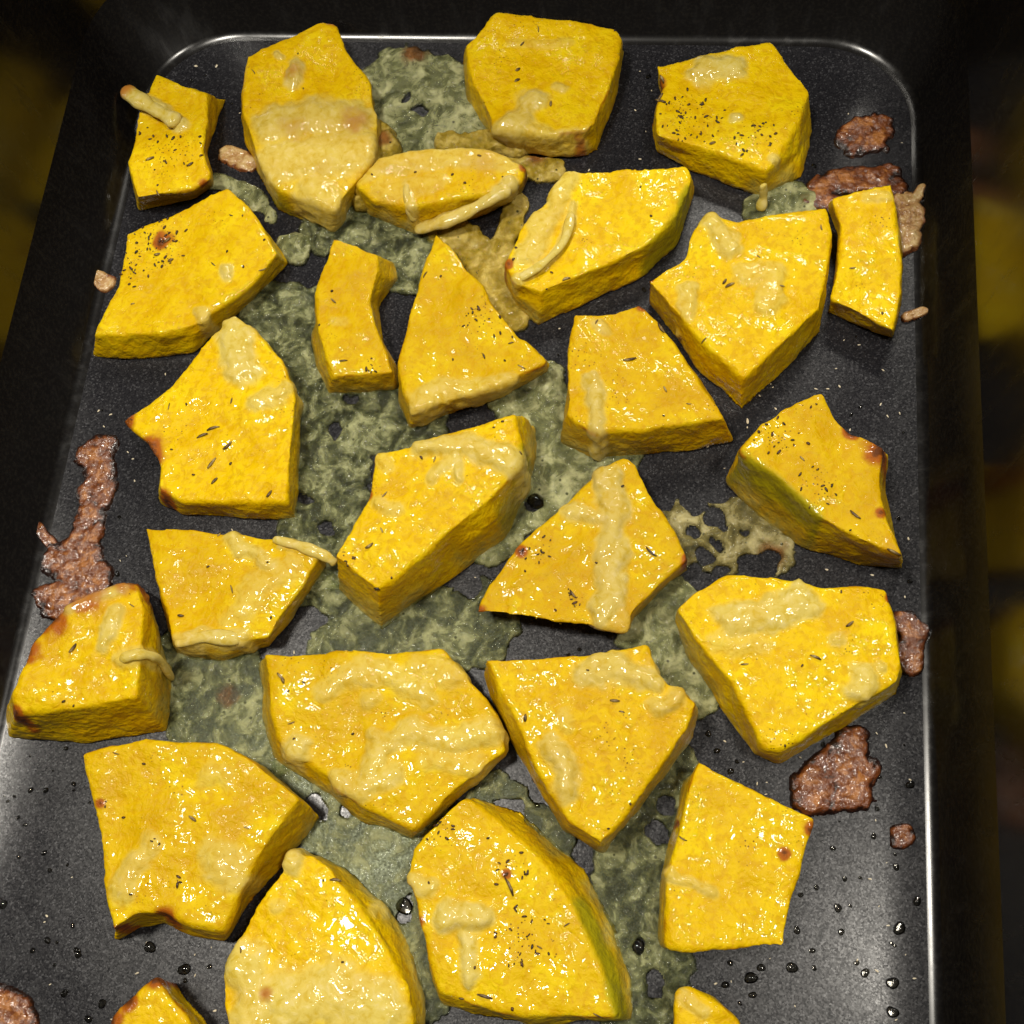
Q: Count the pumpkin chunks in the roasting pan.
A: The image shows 27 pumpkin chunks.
